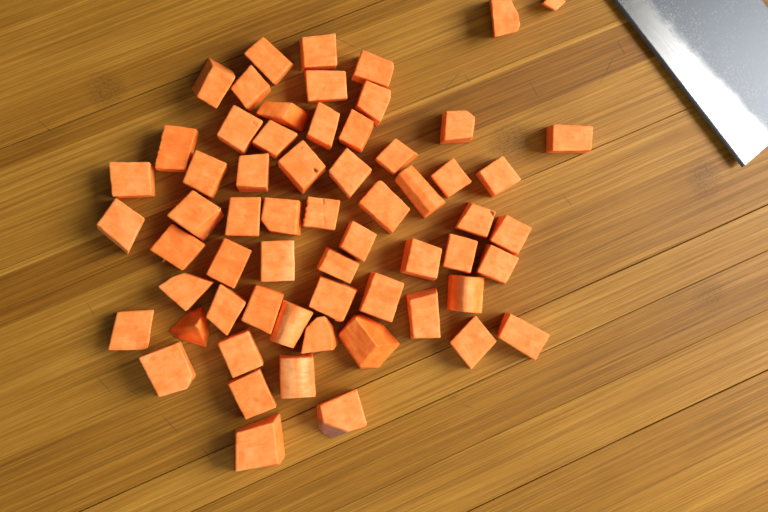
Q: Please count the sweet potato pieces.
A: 62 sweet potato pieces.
